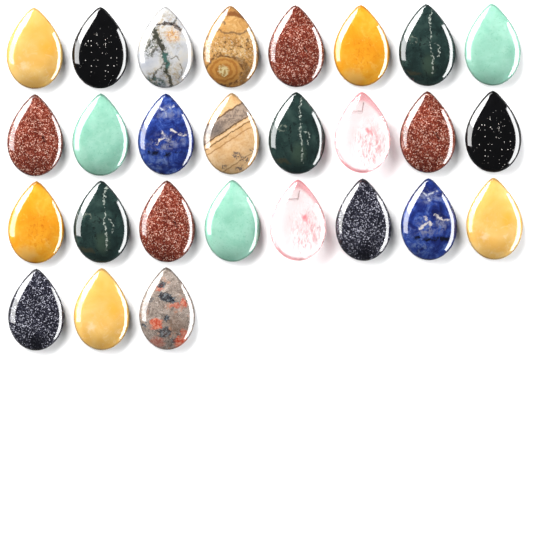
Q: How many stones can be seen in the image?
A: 27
